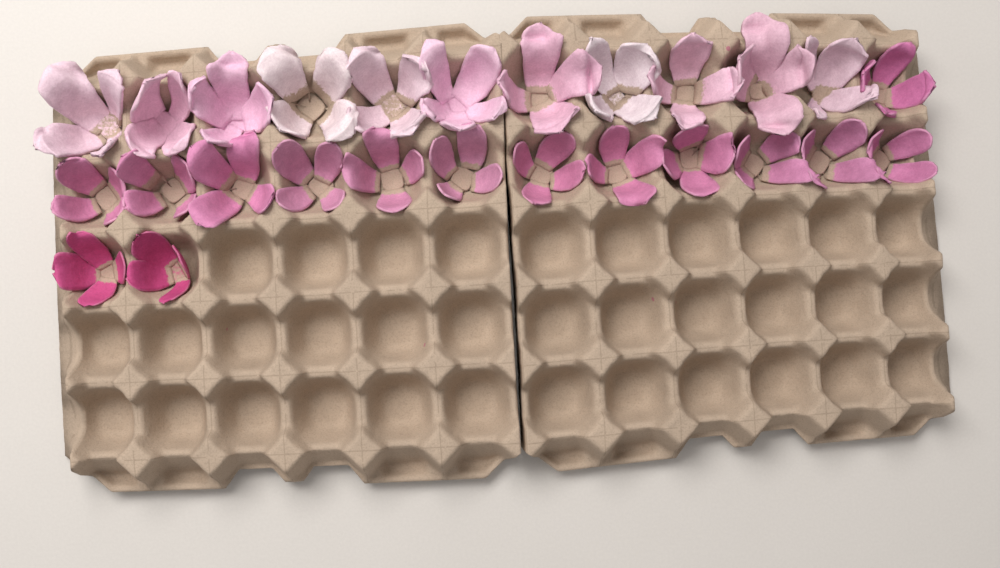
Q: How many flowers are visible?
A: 26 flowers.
